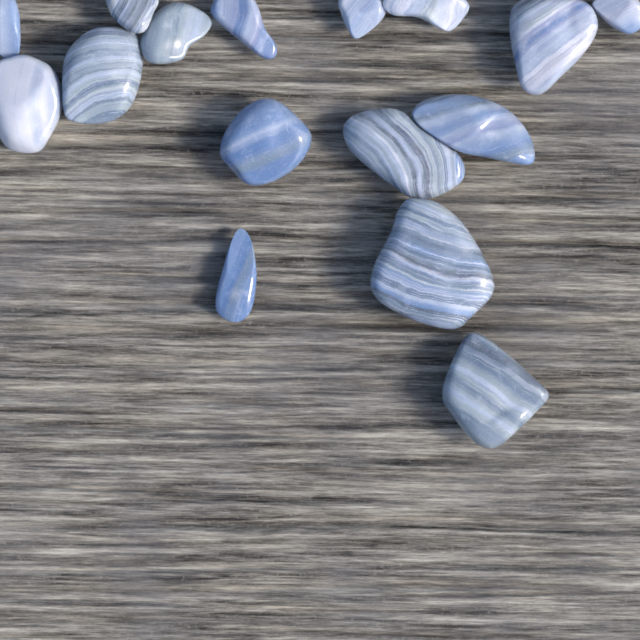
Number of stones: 16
